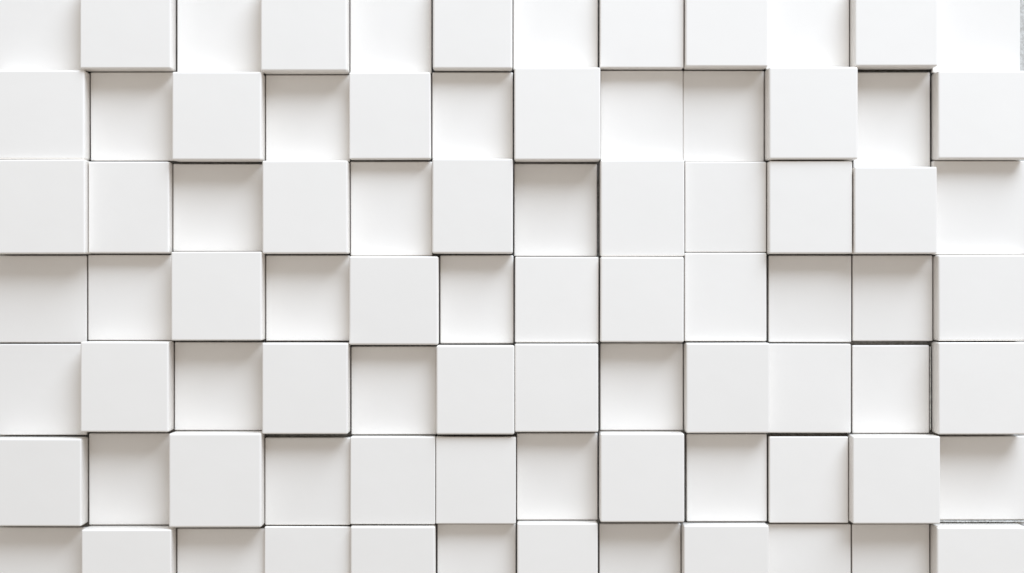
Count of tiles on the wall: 84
